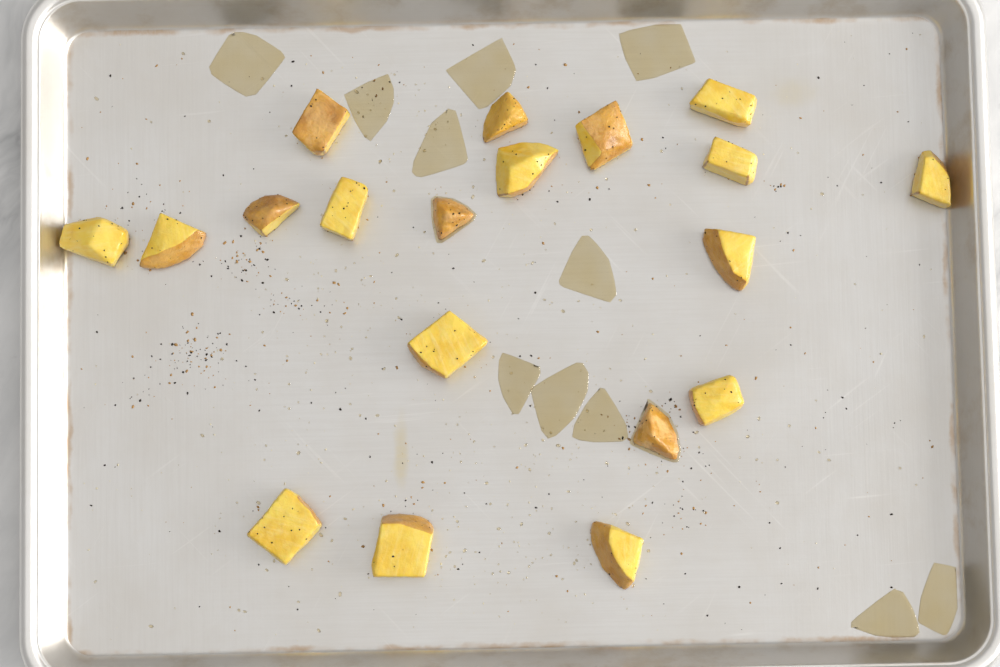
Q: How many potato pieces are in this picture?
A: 19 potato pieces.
